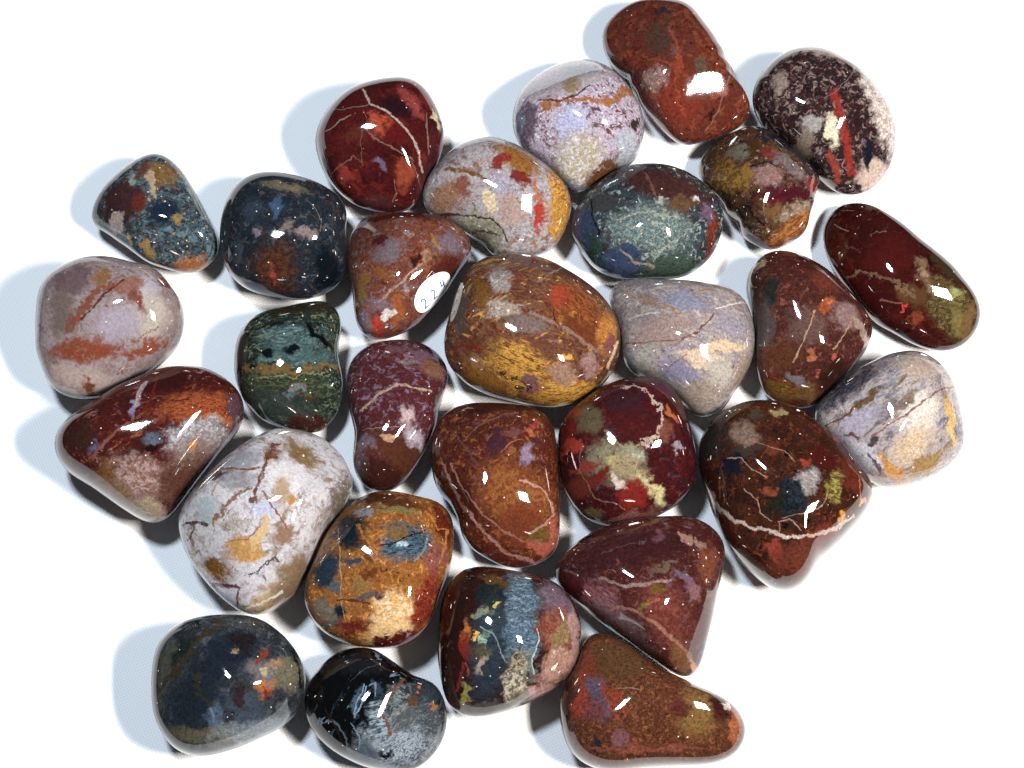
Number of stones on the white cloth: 29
